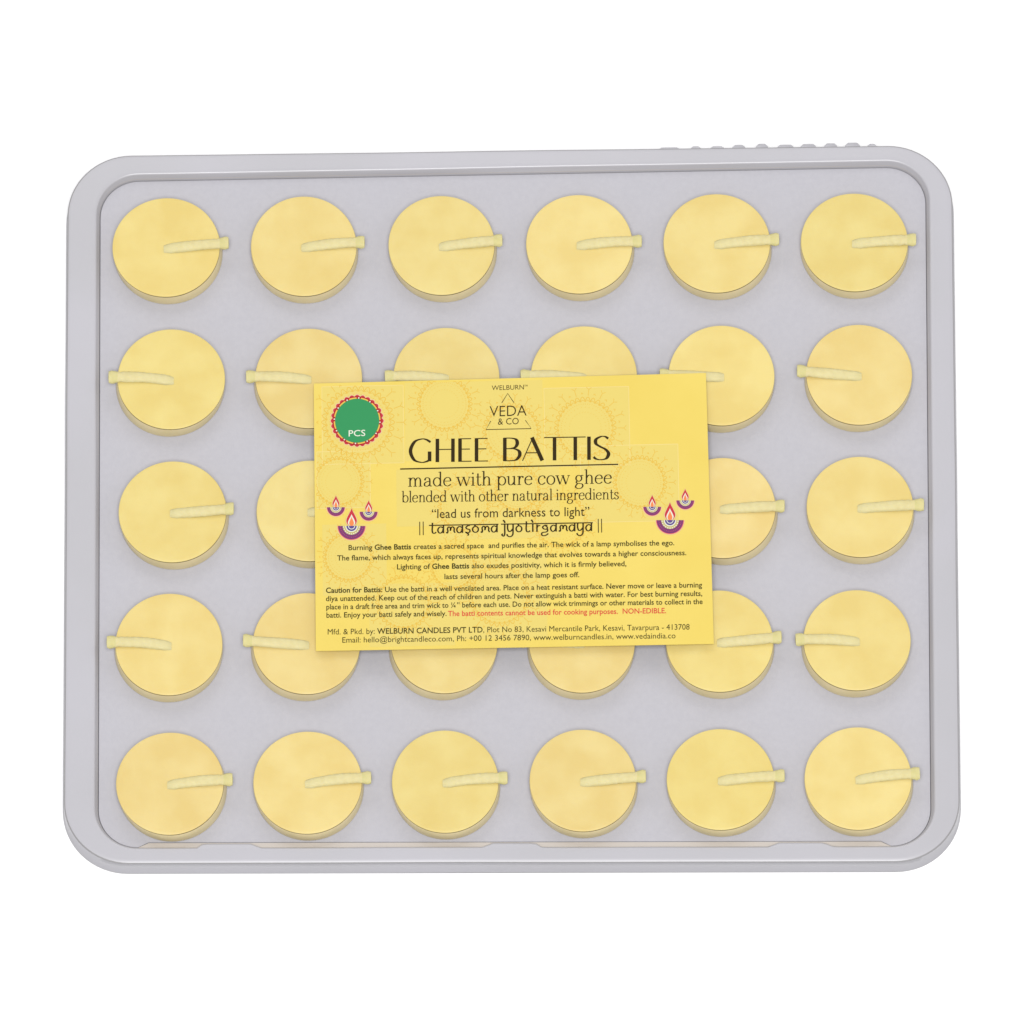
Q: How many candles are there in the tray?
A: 28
